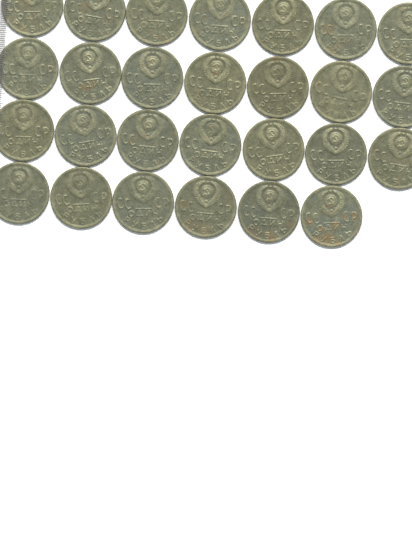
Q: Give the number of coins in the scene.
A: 27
